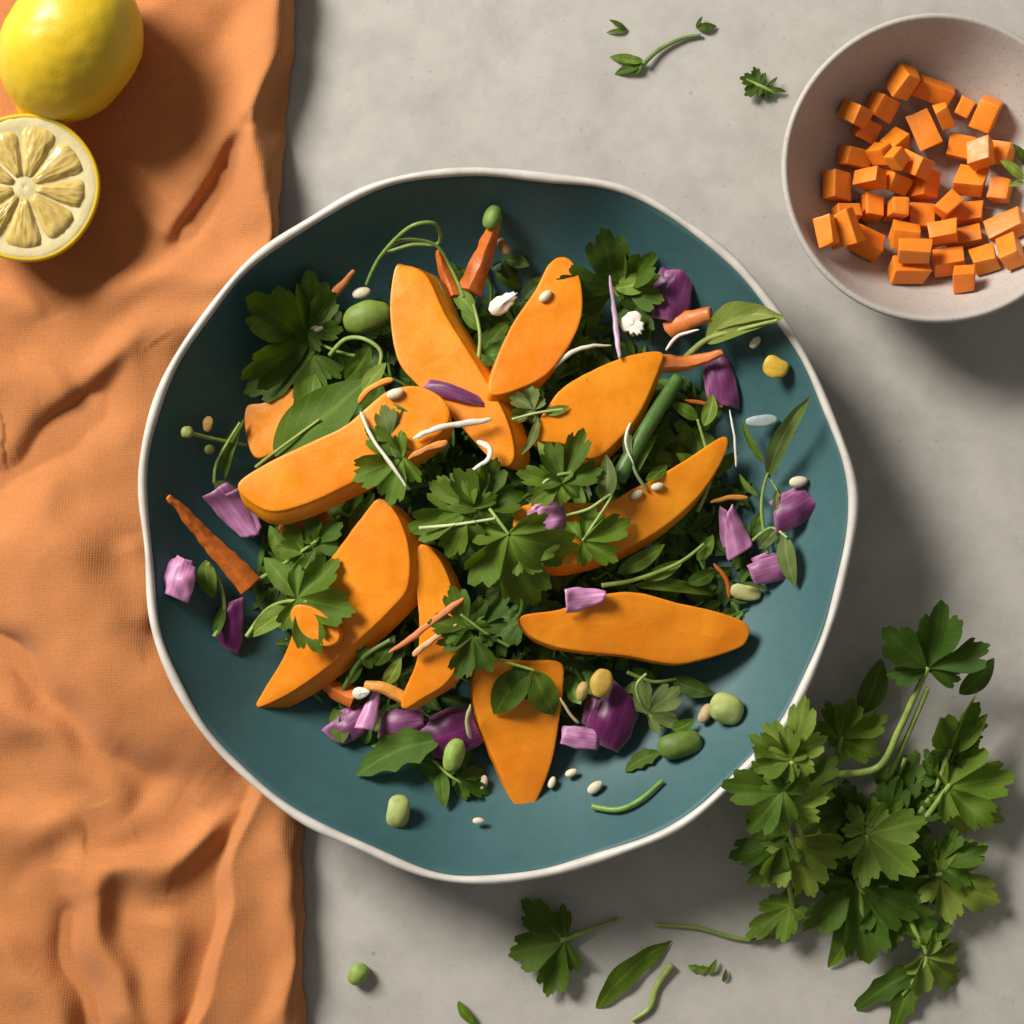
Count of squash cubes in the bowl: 42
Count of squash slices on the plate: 11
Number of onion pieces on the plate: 17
